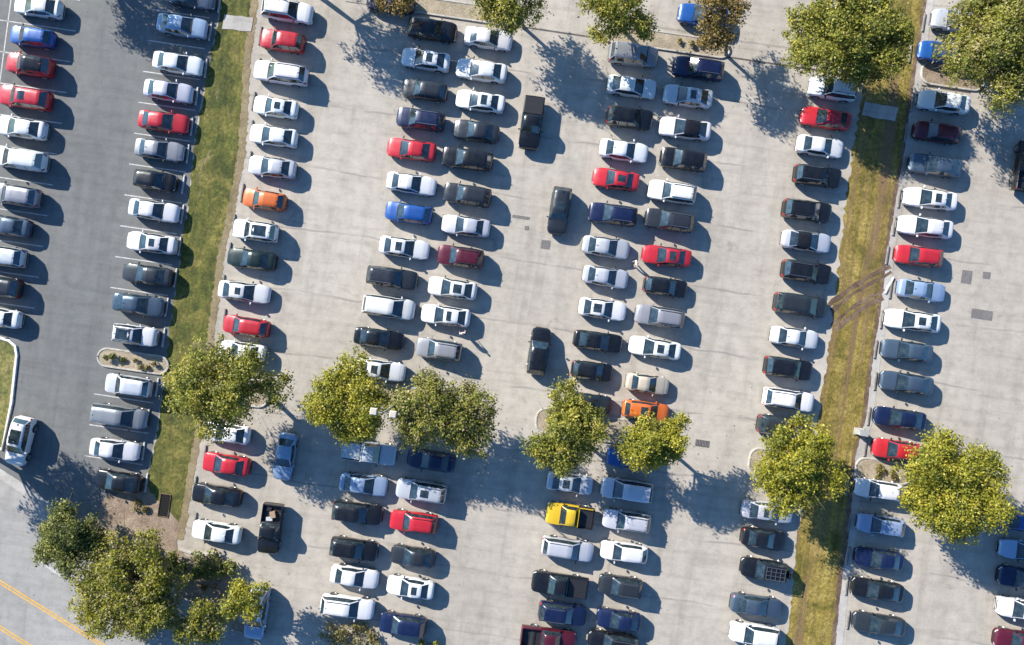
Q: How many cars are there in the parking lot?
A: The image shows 166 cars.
